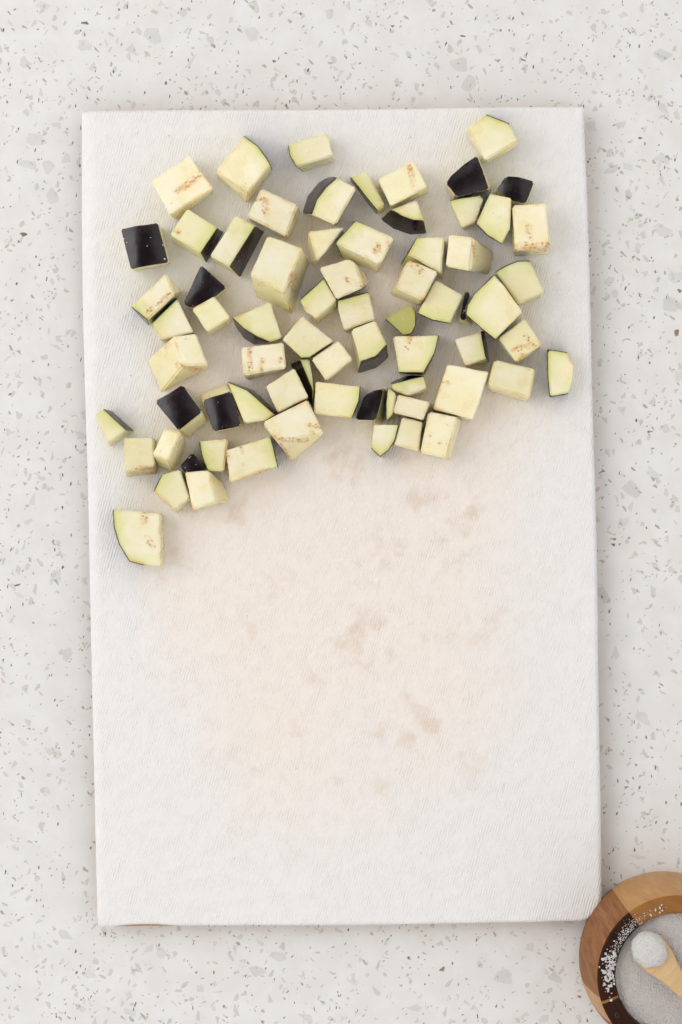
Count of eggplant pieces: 70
